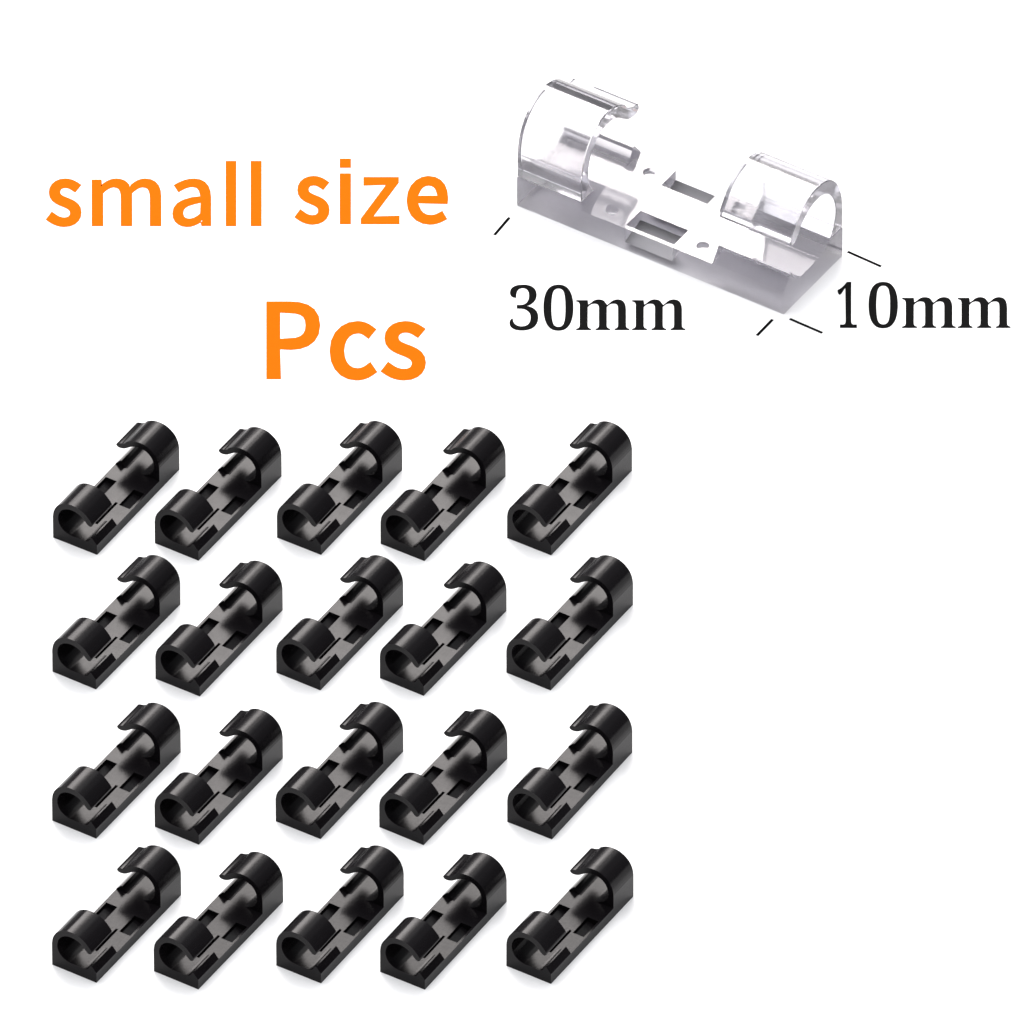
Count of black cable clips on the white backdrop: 20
